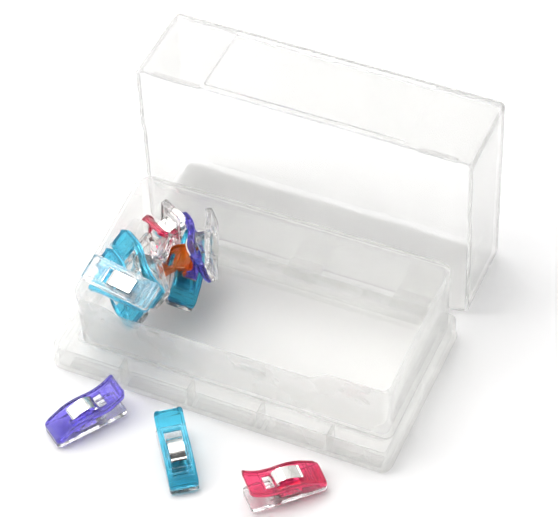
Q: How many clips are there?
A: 10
